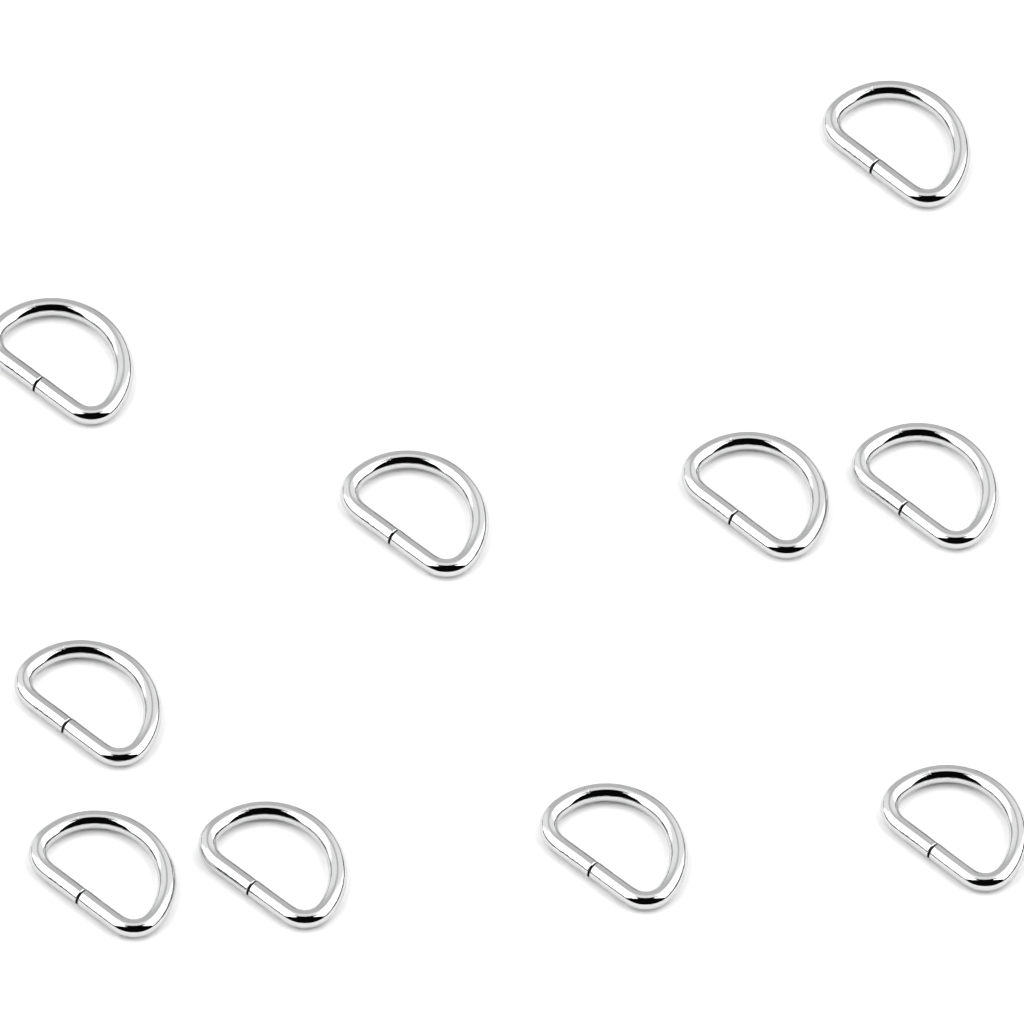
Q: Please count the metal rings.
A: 10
